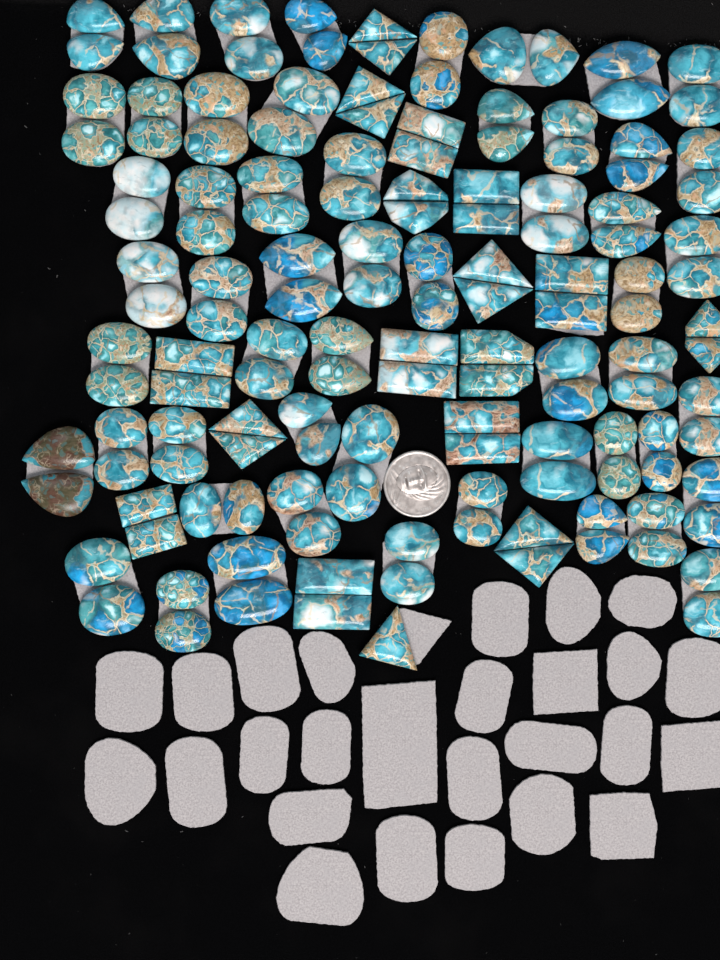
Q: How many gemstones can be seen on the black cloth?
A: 141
